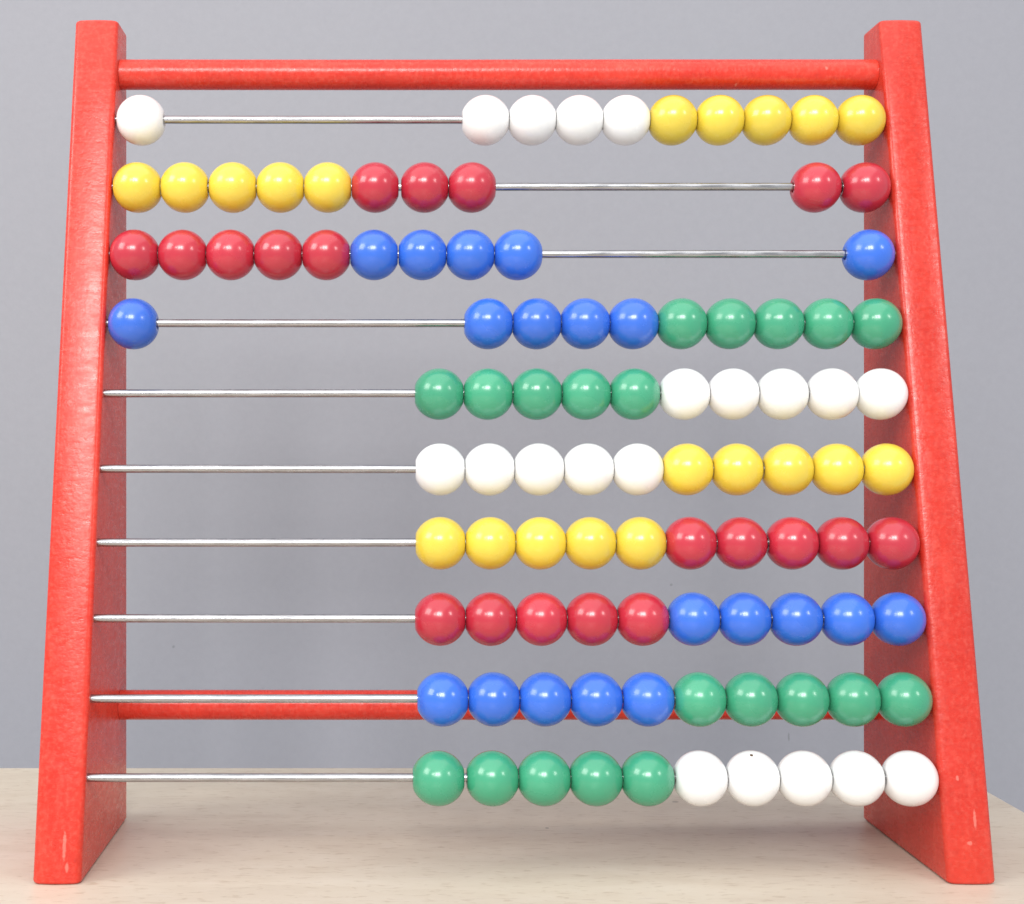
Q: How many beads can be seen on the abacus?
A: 100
